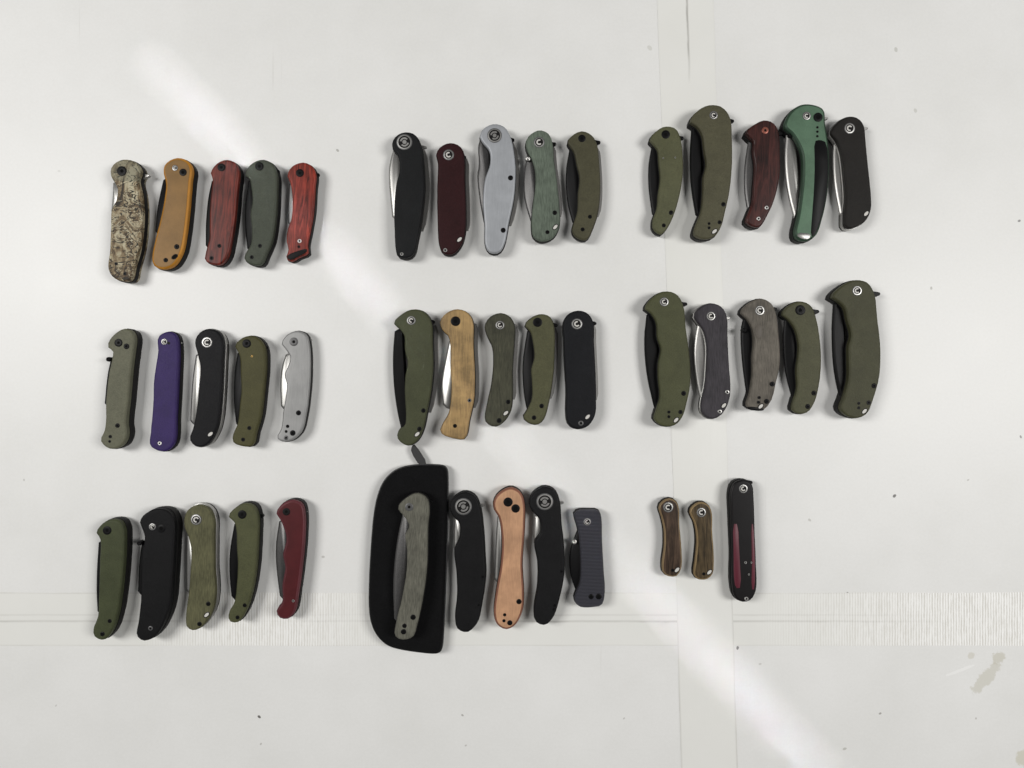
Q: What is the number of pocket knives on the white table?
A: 43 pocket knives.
